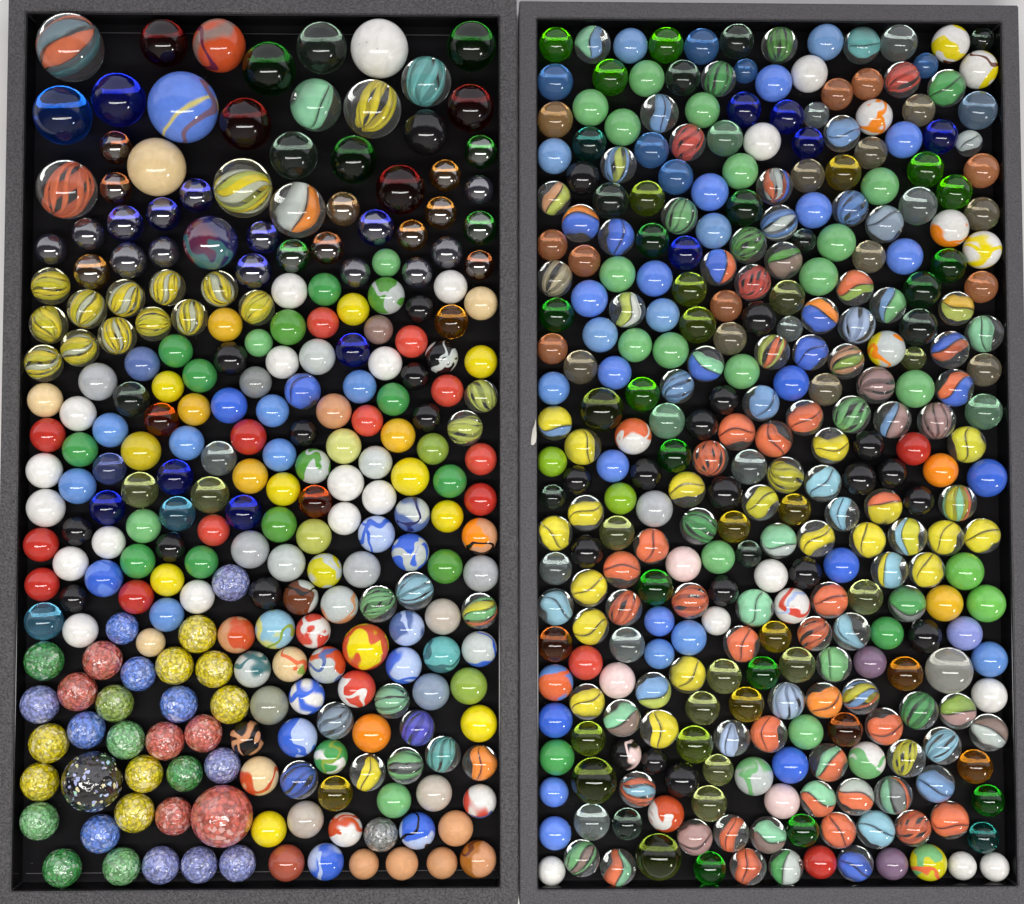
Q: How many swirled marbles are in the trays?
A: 200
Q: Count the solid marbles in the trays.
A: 197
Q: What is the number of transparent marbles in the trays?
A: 140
